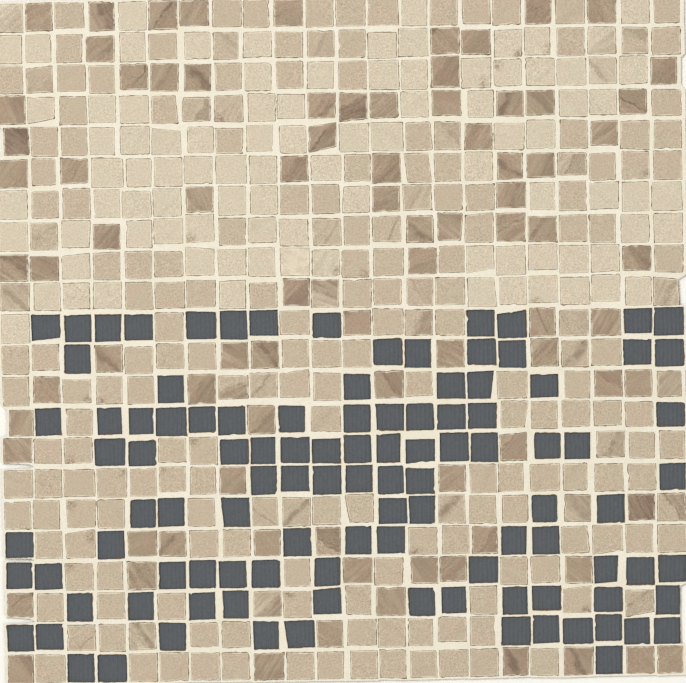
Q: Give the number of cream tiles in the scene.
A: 93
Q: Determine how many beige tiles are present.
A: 199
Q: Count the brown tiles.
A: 85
